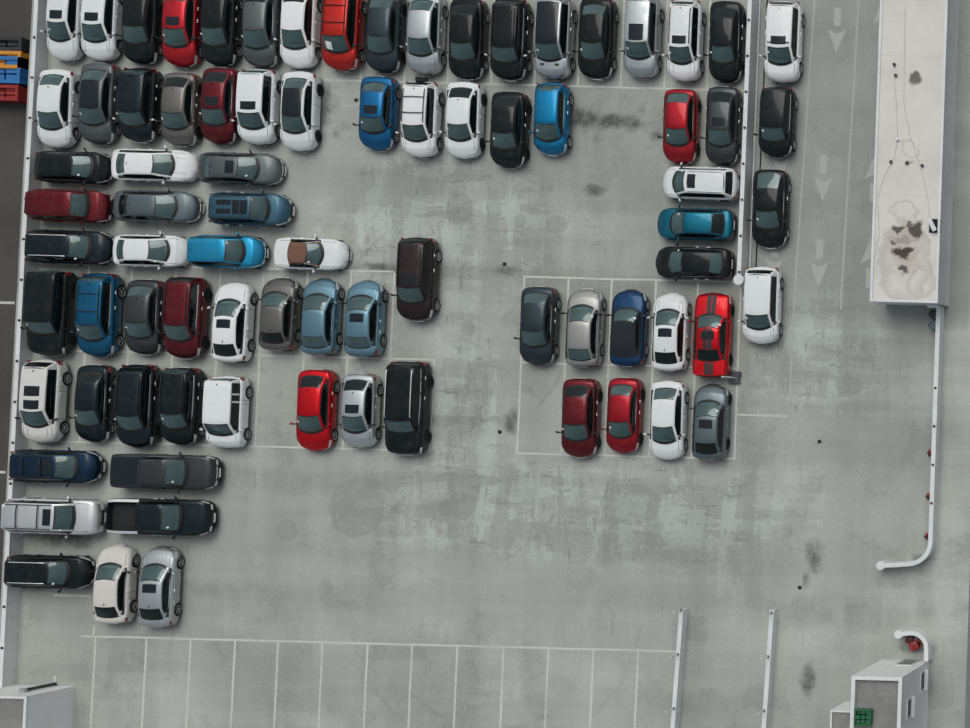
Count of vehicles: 81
